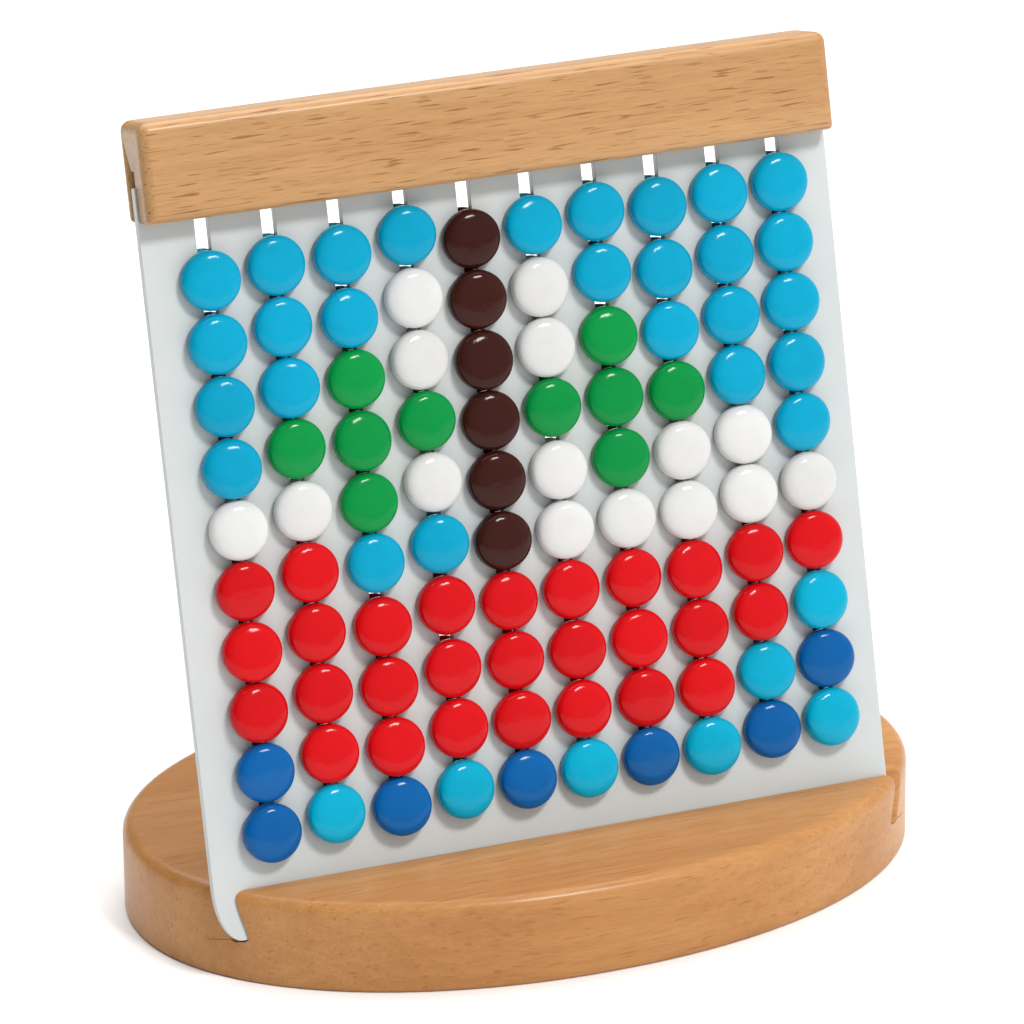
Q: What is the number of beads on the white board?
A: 100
